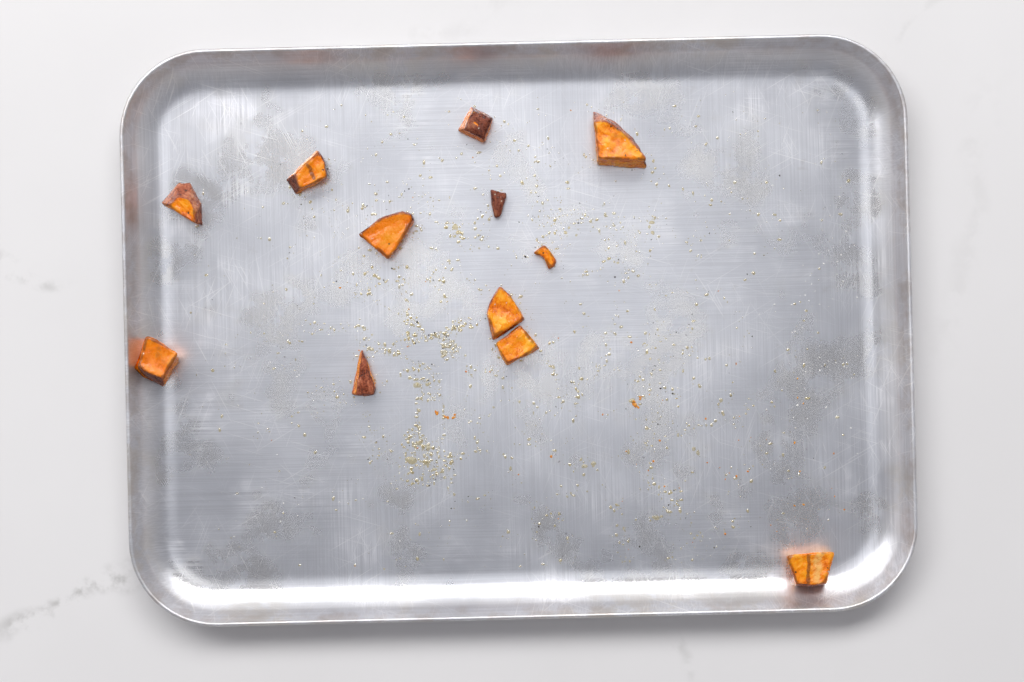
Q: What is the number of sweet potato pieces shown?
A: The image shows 12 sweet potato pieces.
